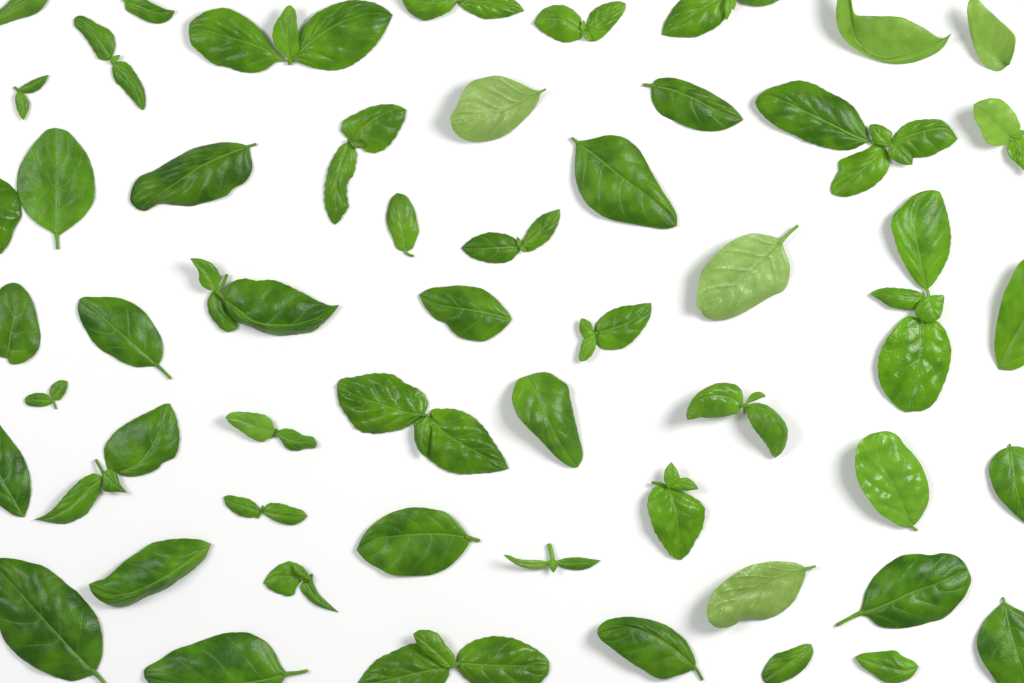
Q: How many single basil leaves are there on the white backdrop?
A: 30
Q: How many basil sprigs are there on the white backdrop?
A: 23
